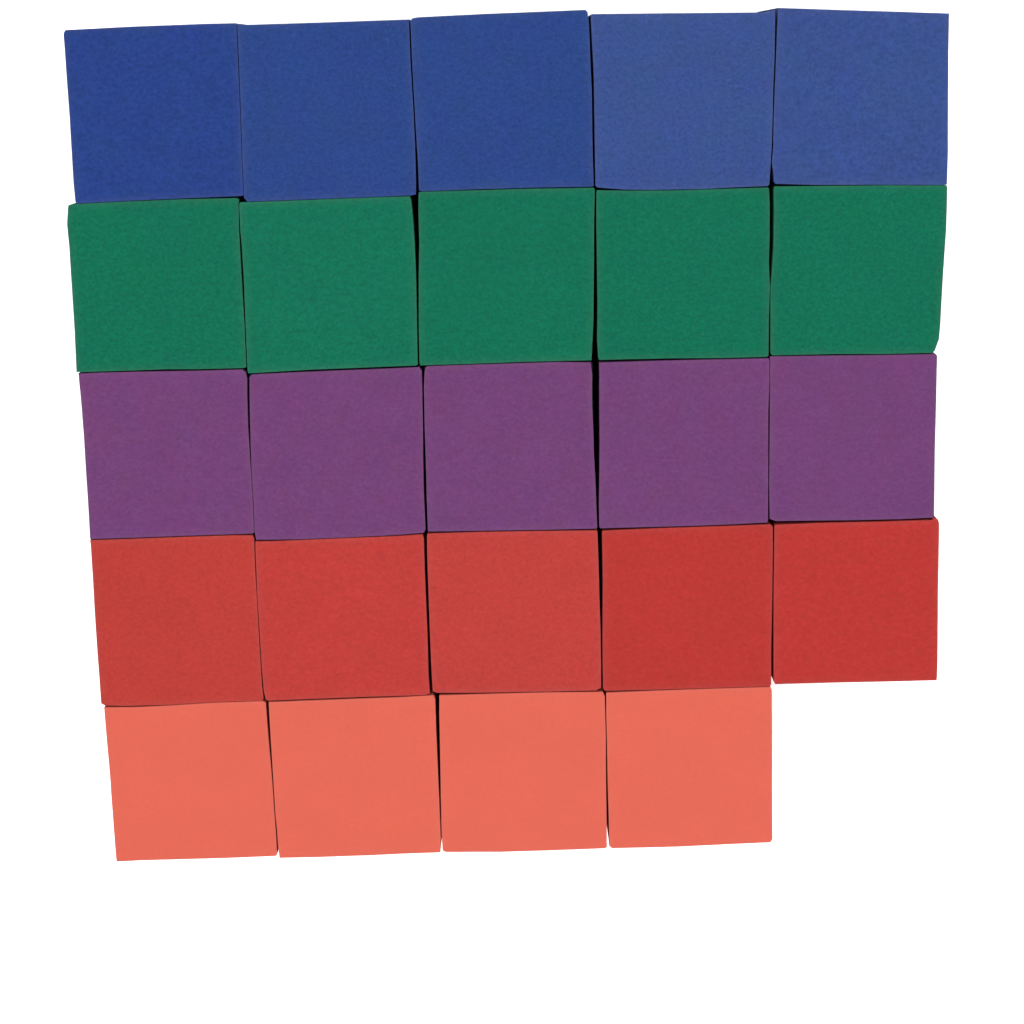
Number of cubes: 24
